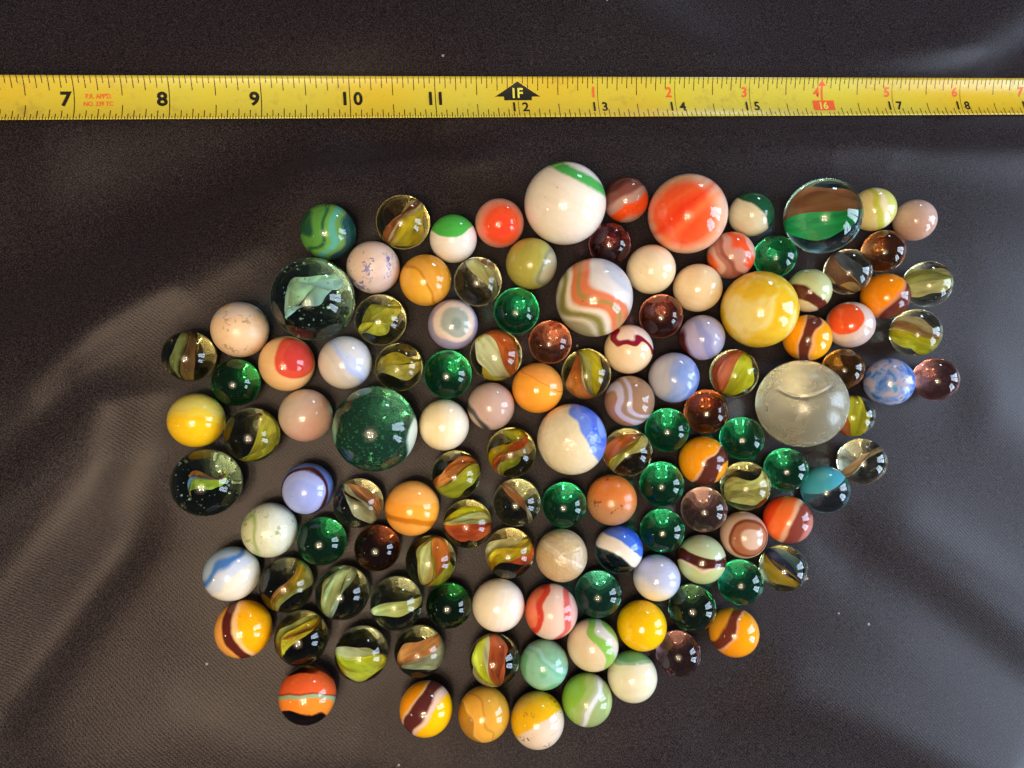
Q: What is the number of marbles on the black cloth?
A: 123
